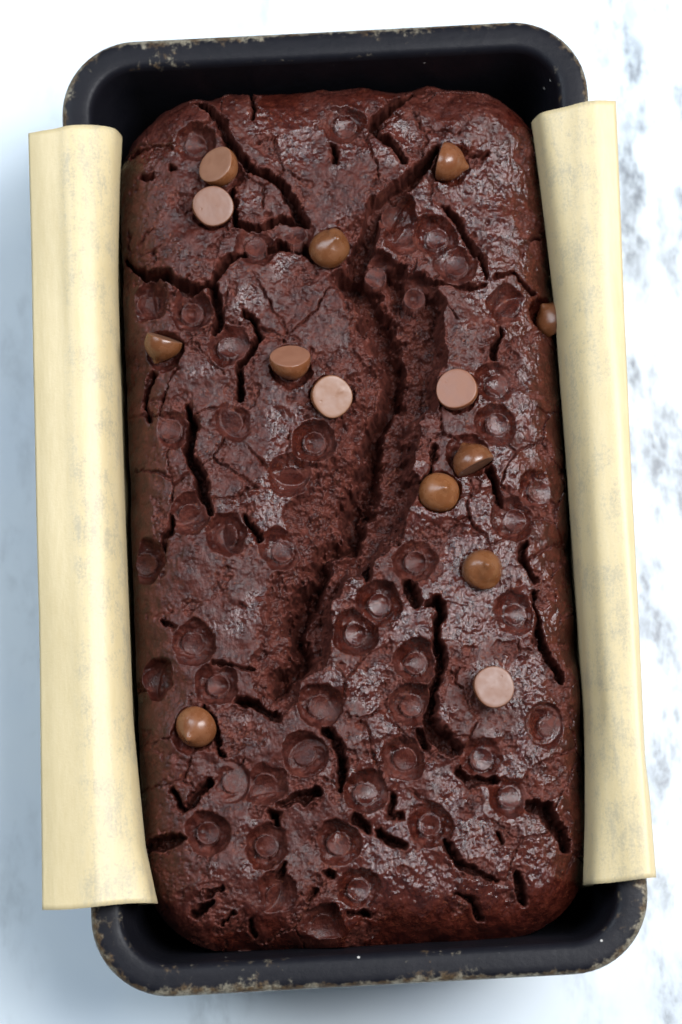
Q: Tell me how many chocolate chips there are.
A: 14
